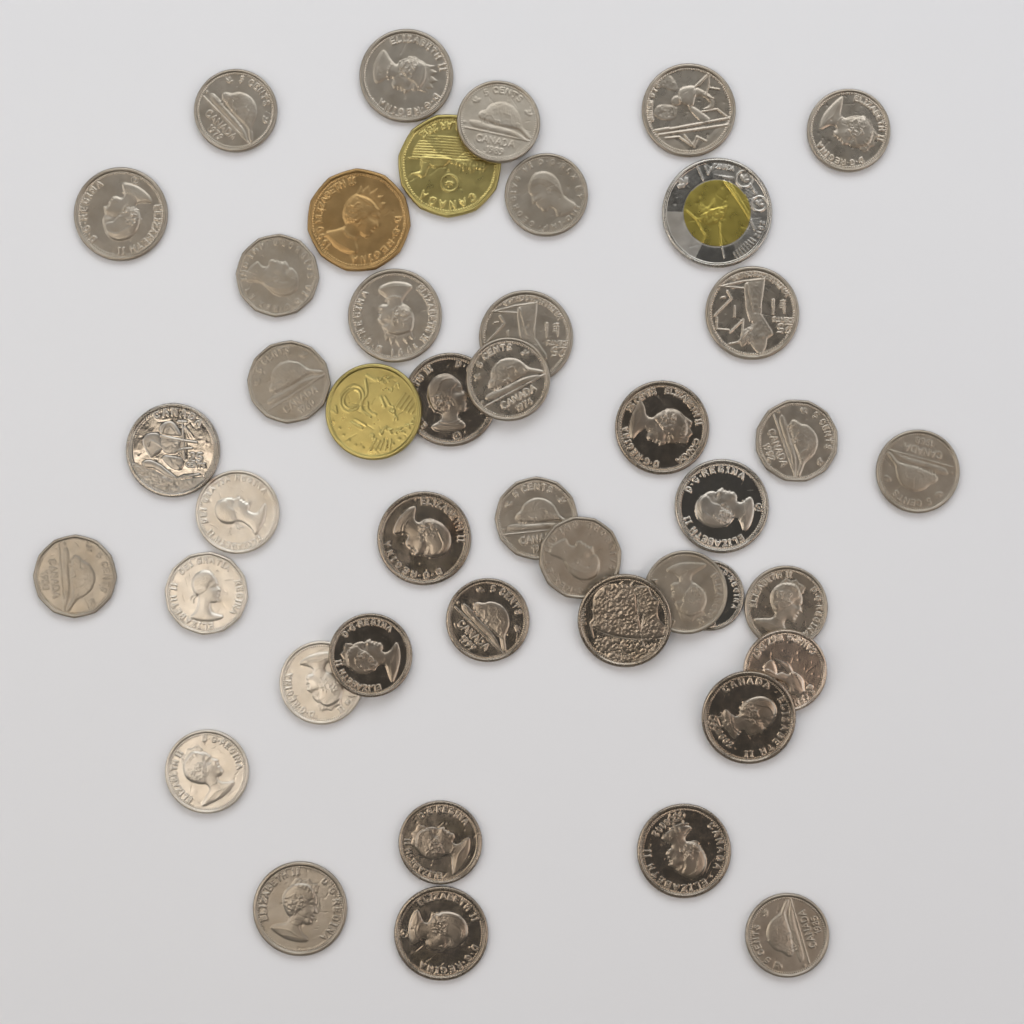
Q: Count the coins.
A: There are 44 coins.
